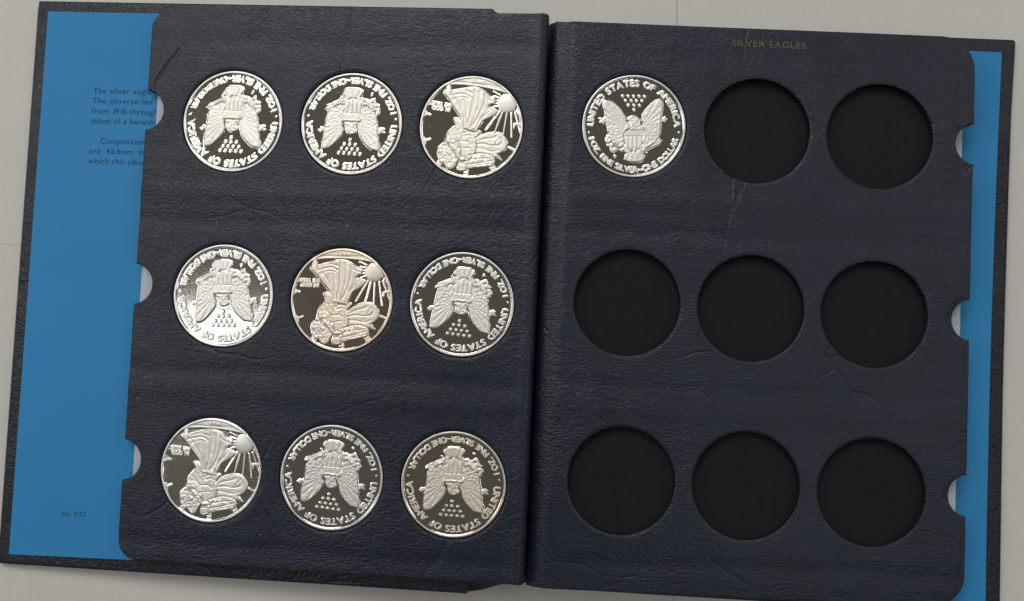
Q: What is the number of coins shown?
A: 10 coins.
